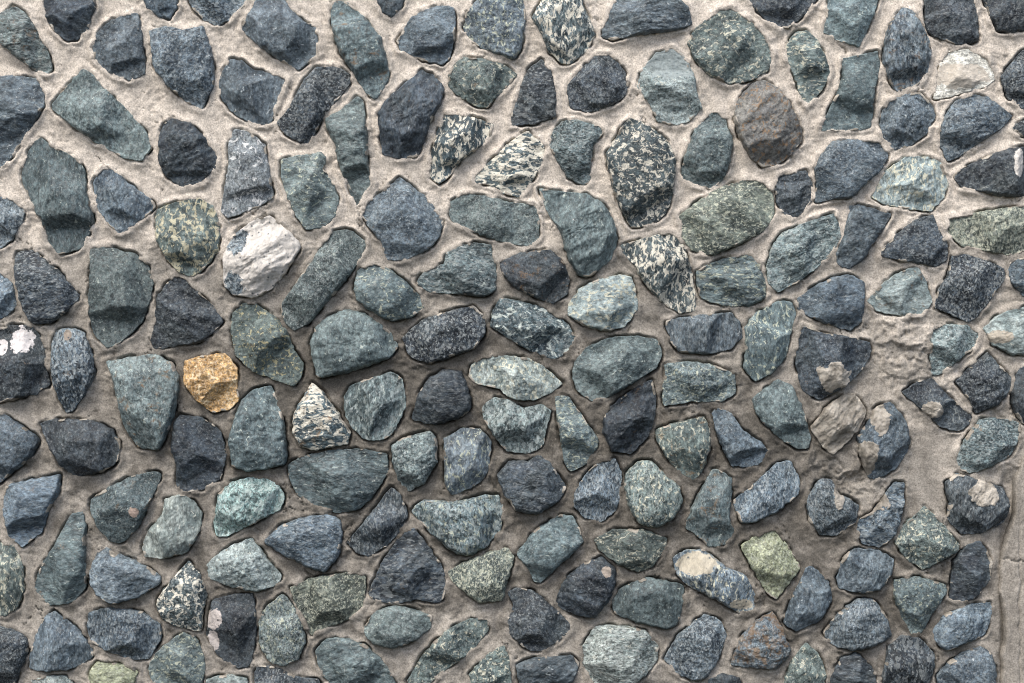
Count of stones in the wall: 175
